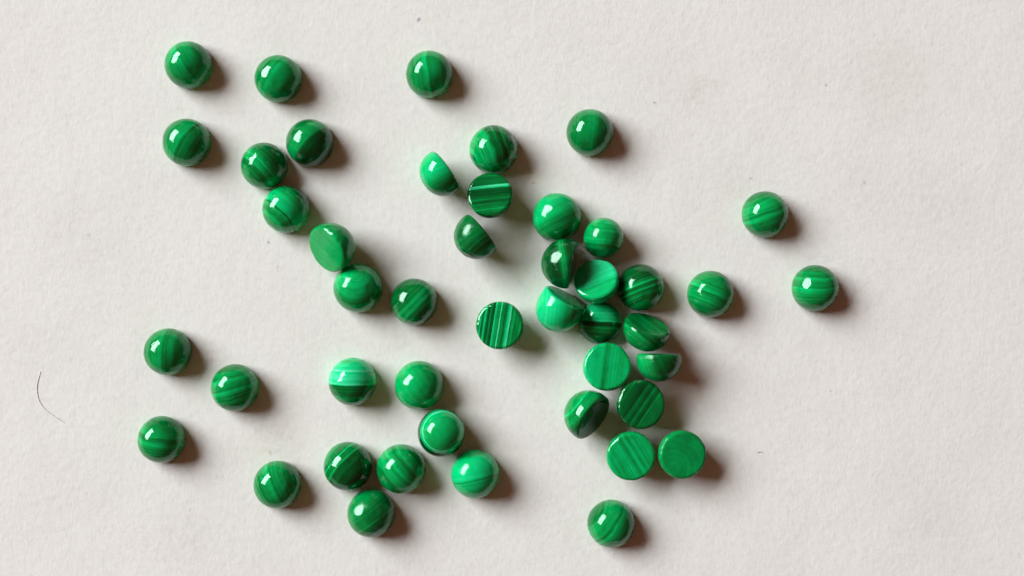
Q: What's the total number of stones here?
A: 45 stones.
